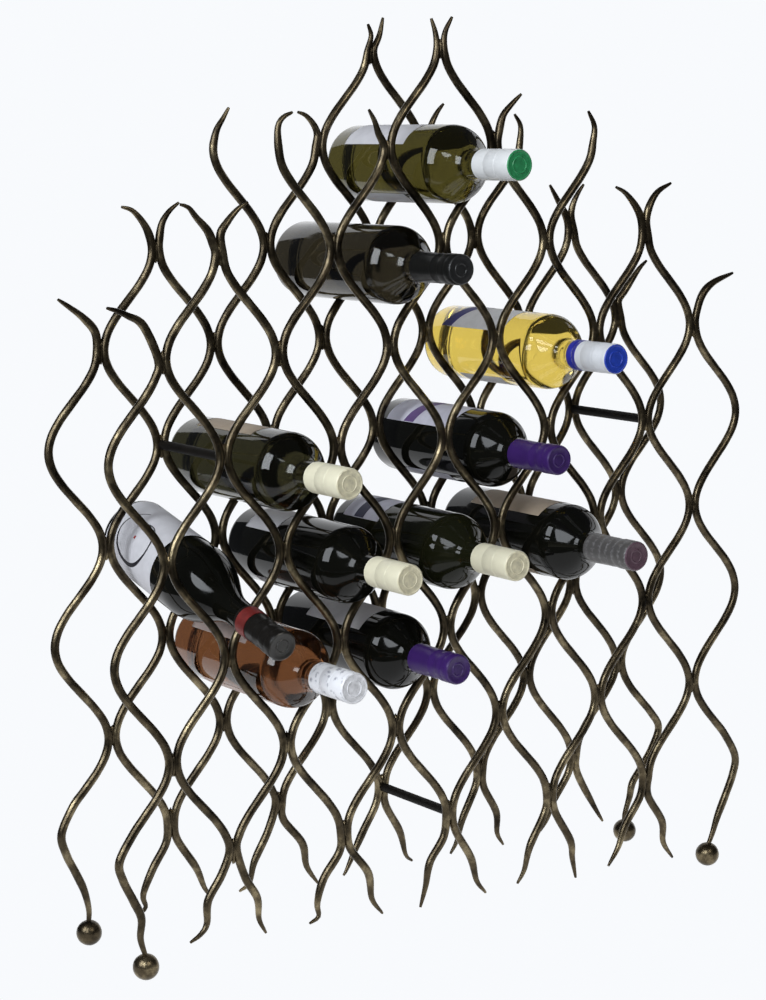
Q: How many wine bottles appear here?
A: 11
